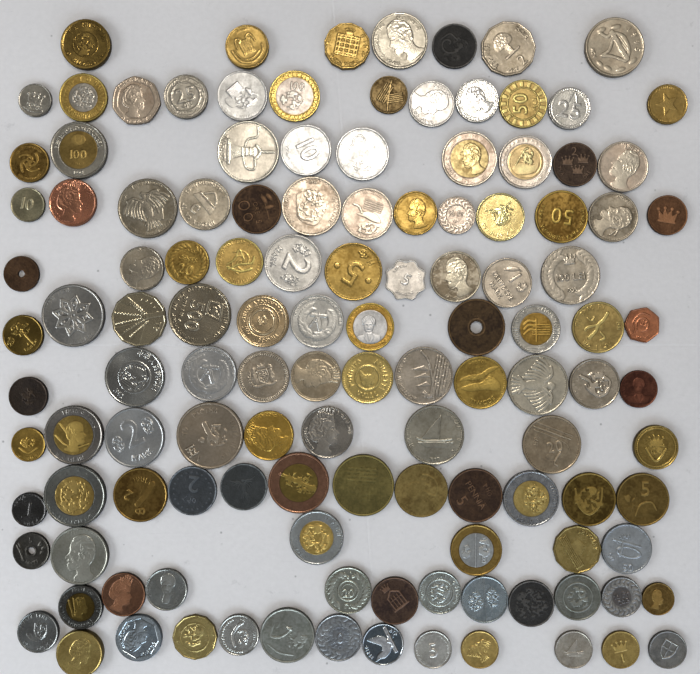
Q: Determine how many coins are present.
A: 124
